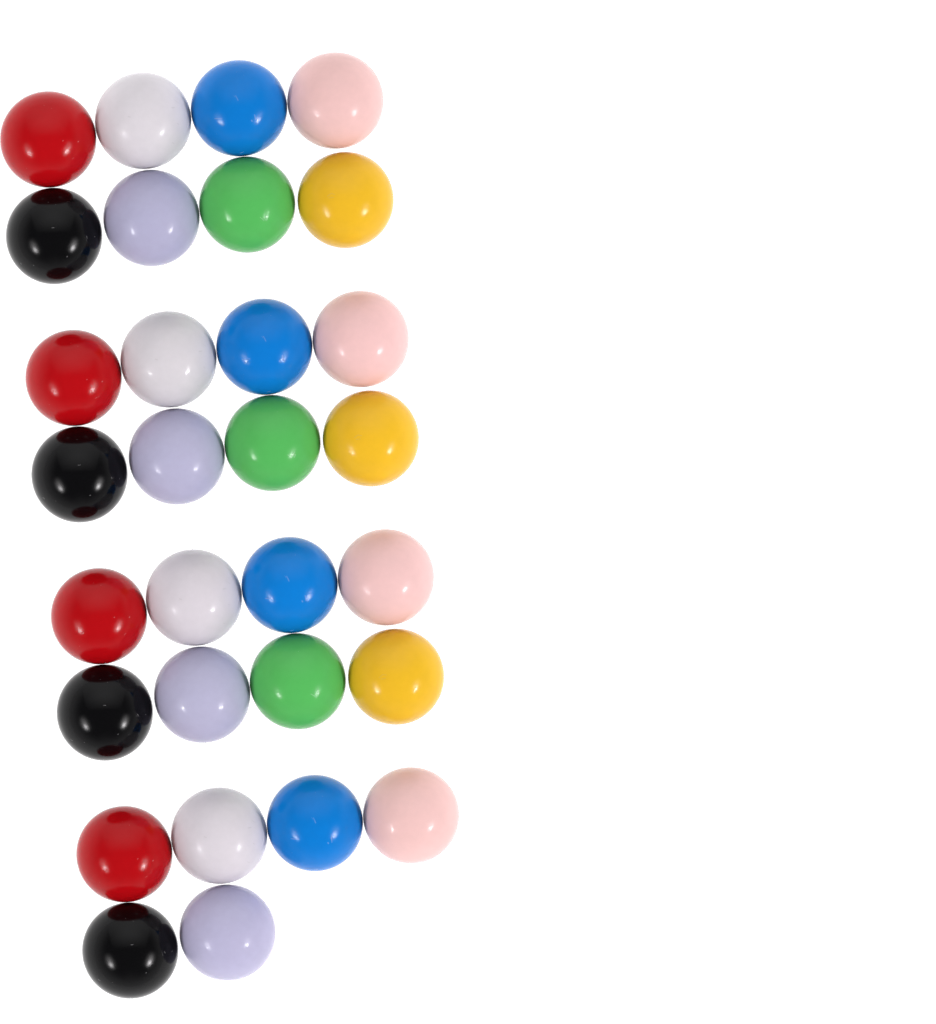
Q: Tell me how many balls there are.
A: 30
